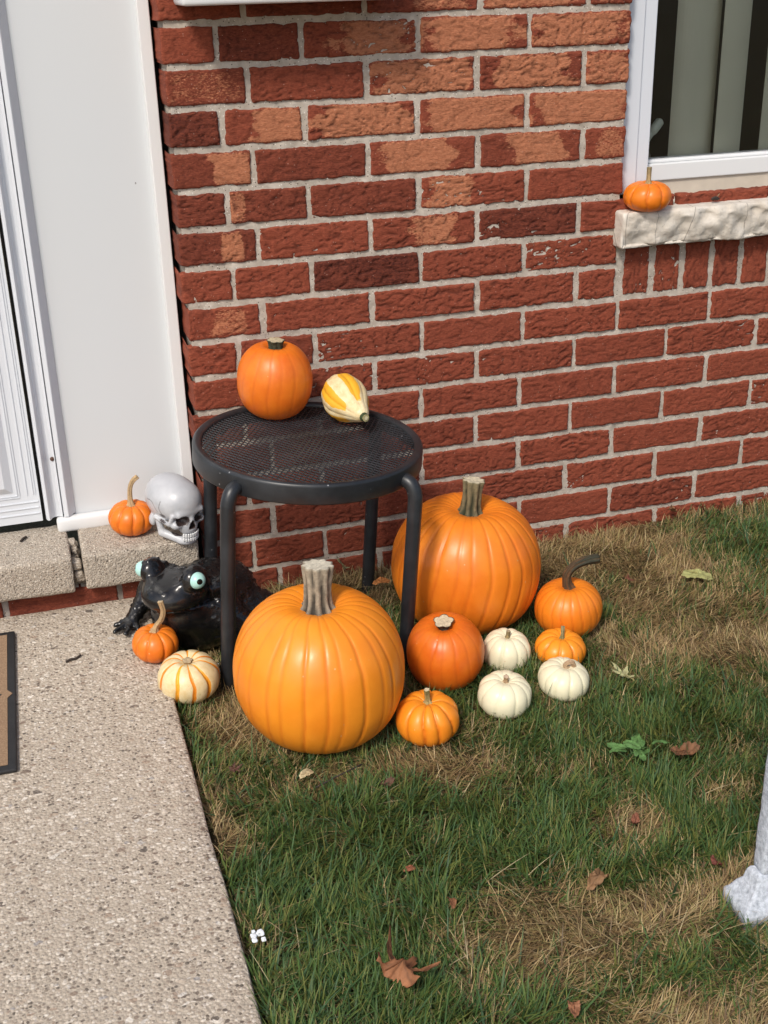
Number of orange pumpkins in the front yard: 10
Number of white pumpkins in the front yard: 3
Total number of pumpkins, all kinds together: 13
